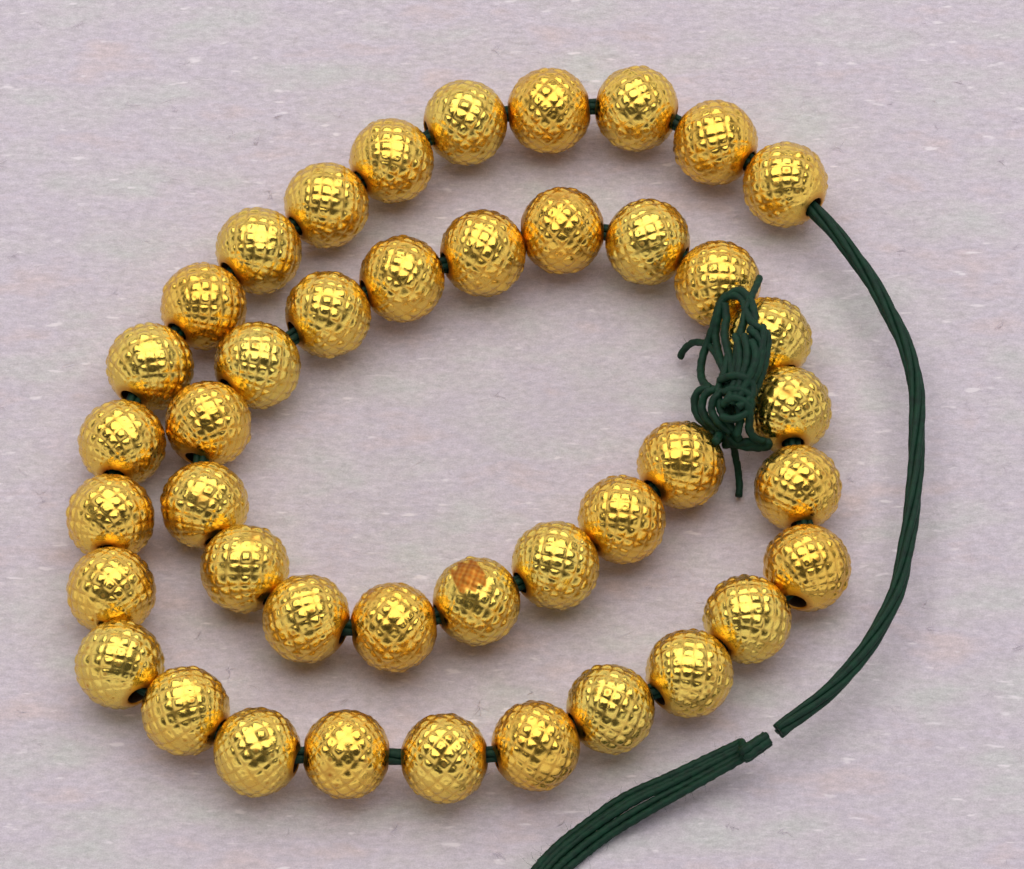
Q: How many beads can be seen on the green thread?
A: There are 42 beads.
